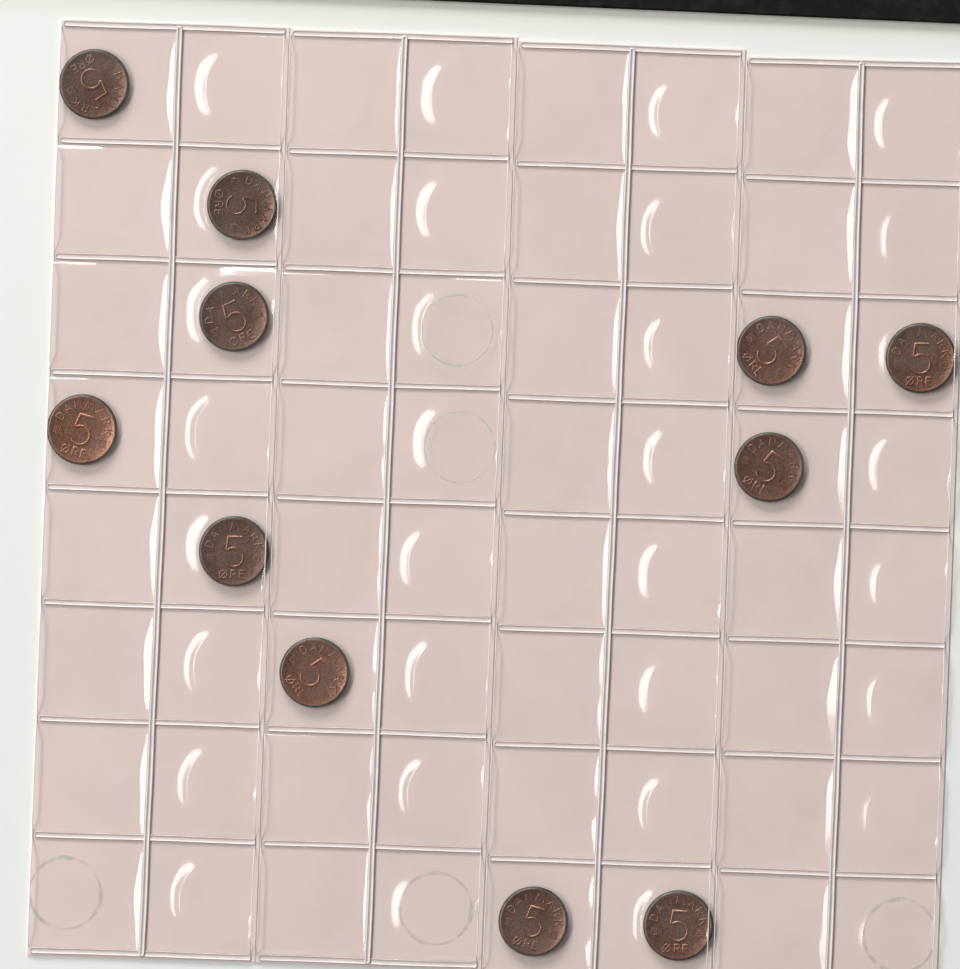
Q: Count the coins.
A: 11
